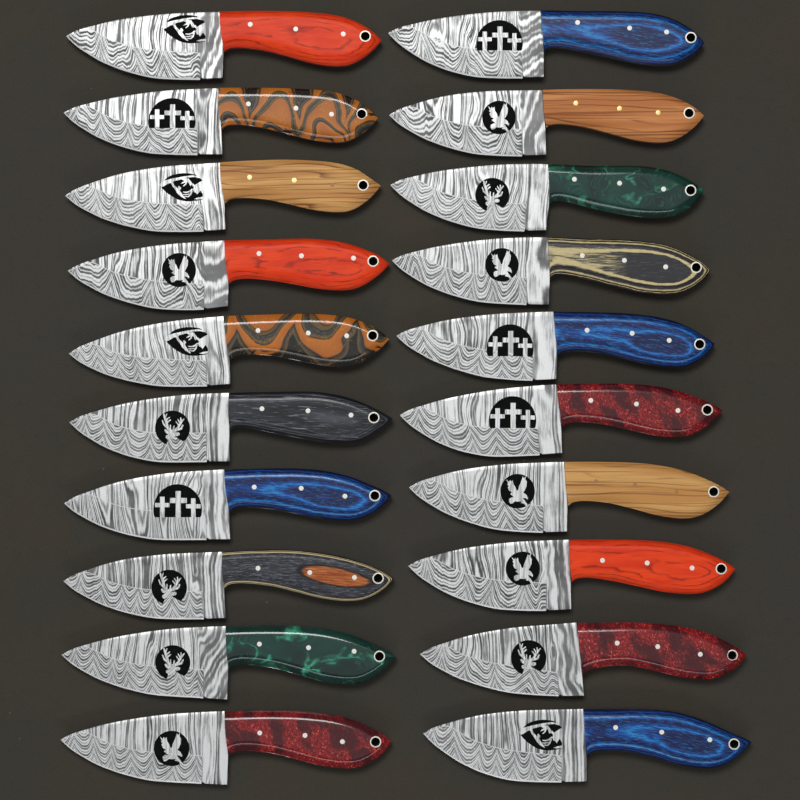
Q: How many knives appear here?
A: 20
